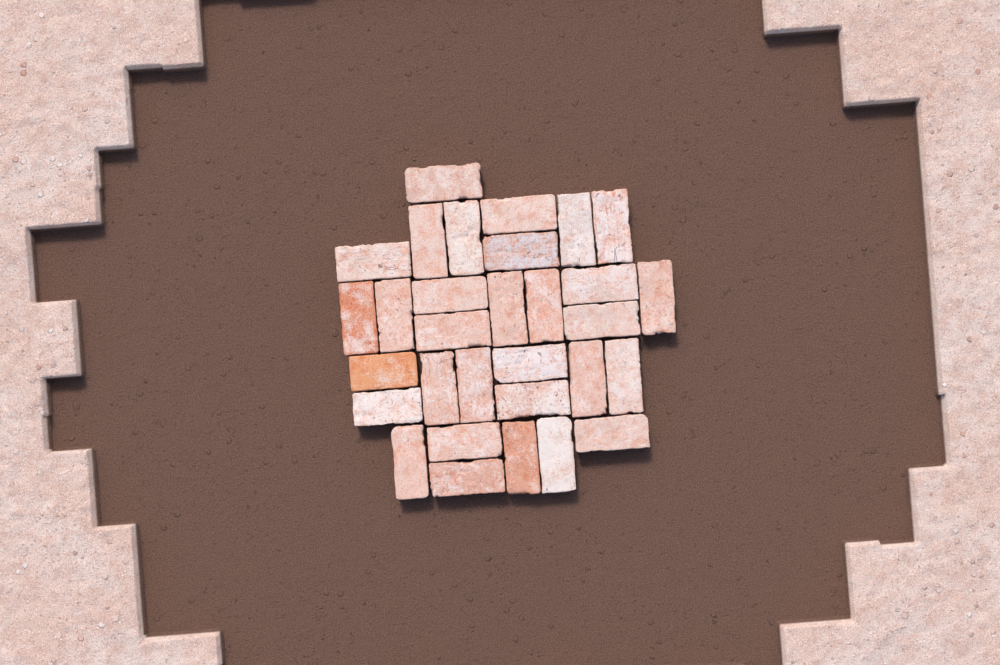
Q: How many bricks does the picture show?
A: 31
